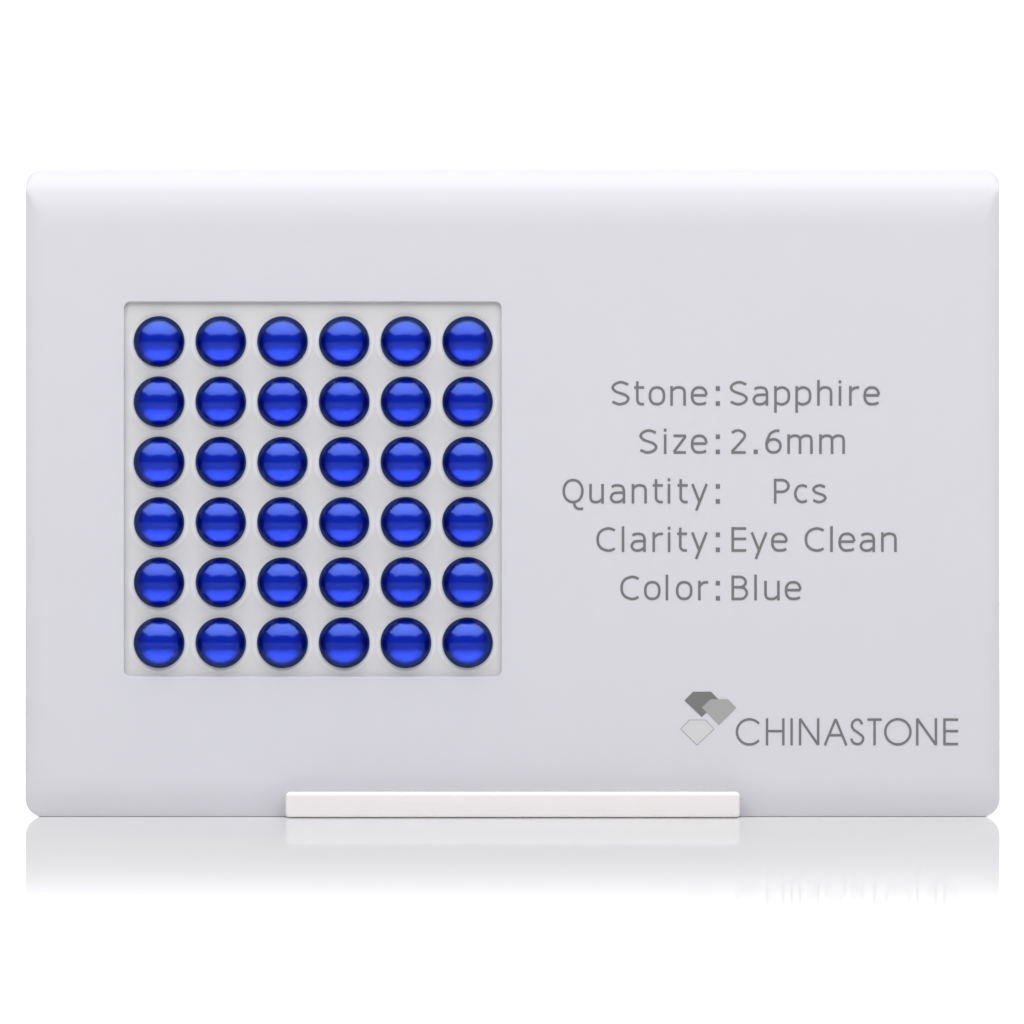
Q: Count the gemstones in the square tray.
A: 36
